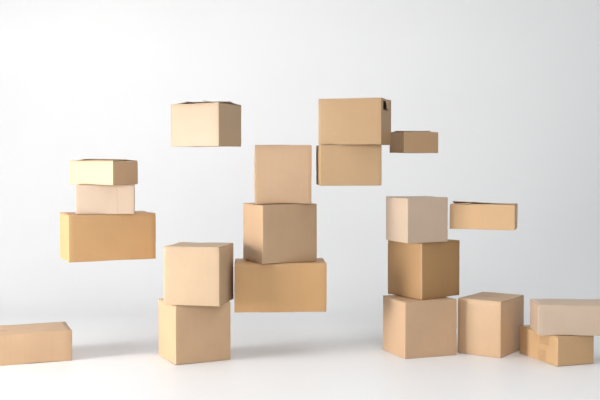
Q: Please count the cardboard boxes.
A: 20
